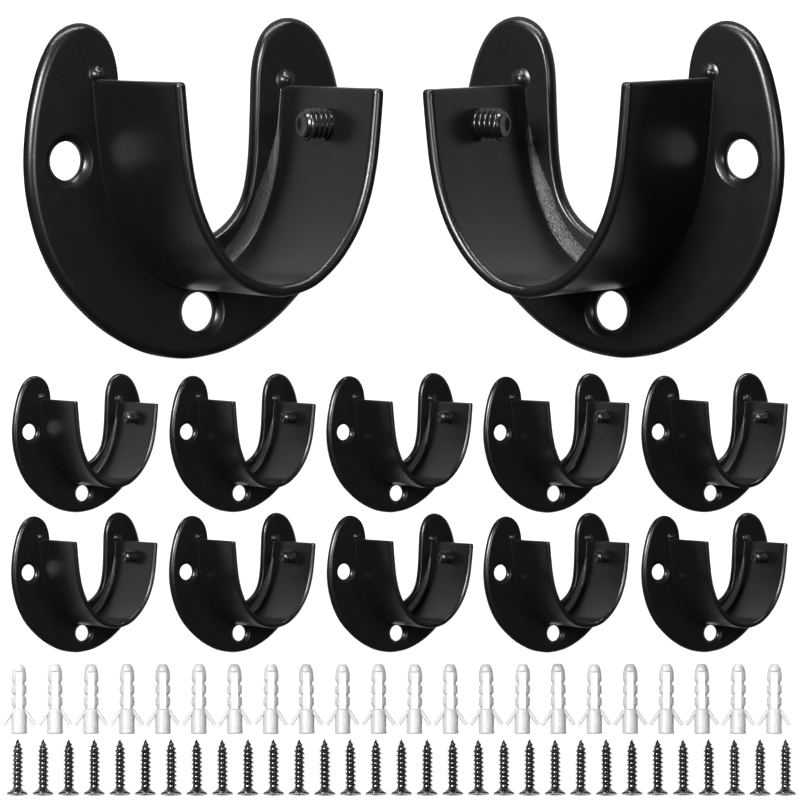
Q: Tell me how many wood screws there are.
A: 31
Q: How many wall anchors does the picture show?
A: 22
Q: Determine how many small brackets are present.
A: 10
